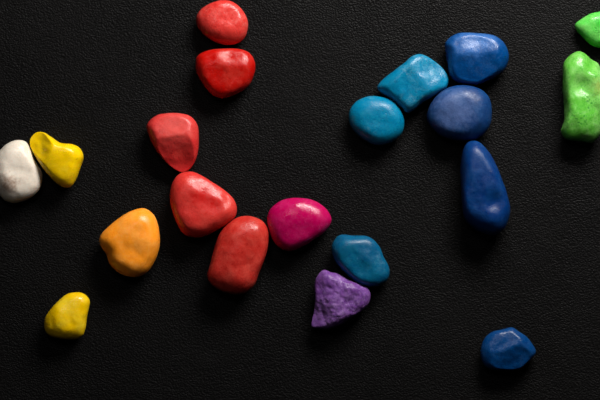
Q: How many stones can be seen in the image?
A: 20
